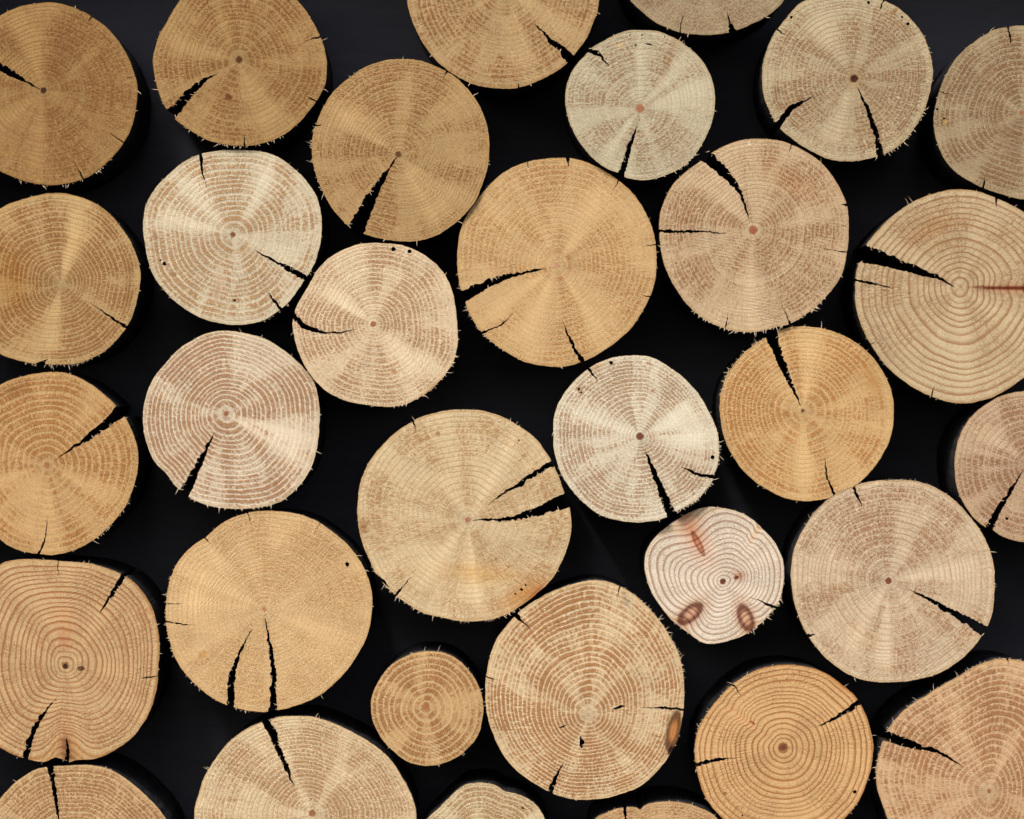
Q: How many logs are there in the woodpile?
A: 32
